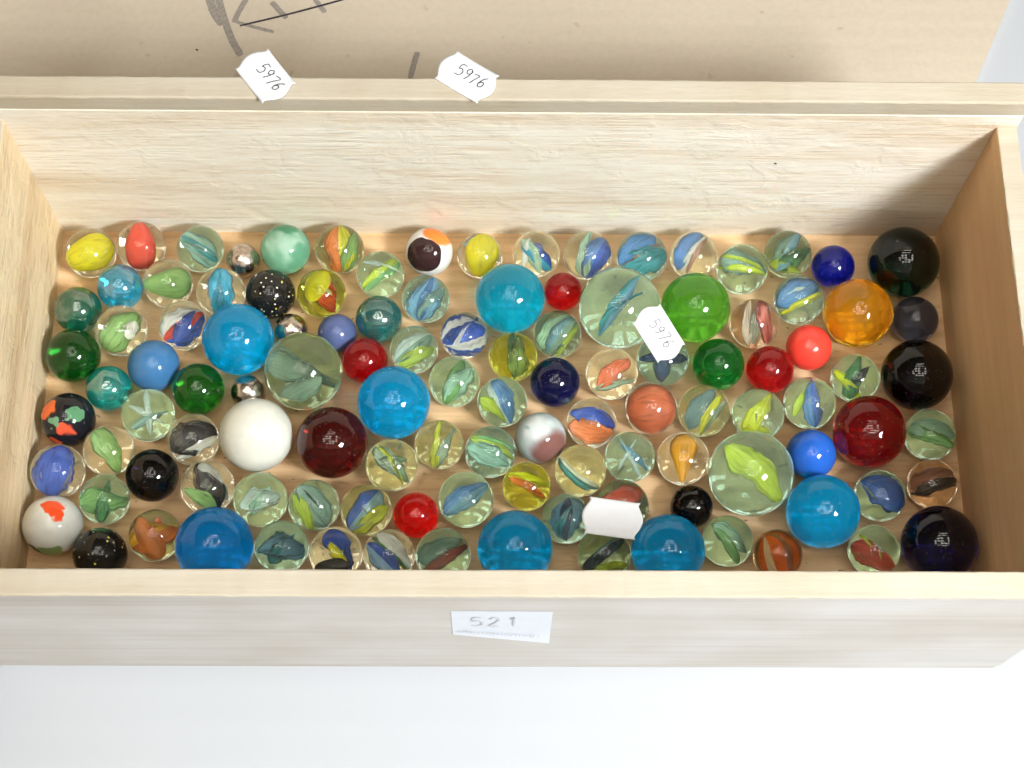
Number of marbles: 113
